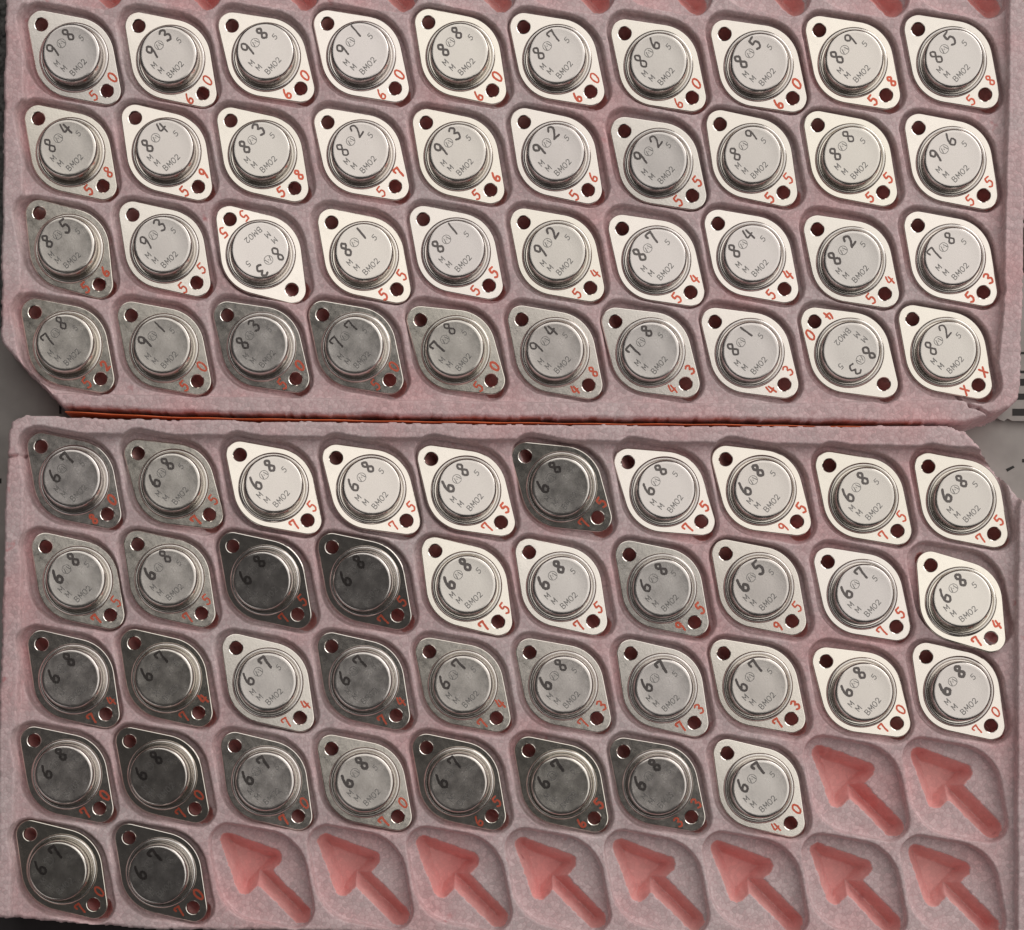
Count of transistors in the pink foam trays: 80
